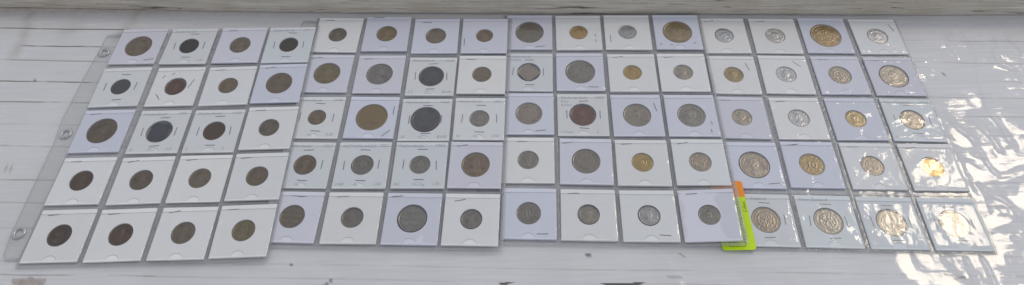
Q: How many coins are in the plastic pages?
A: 80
